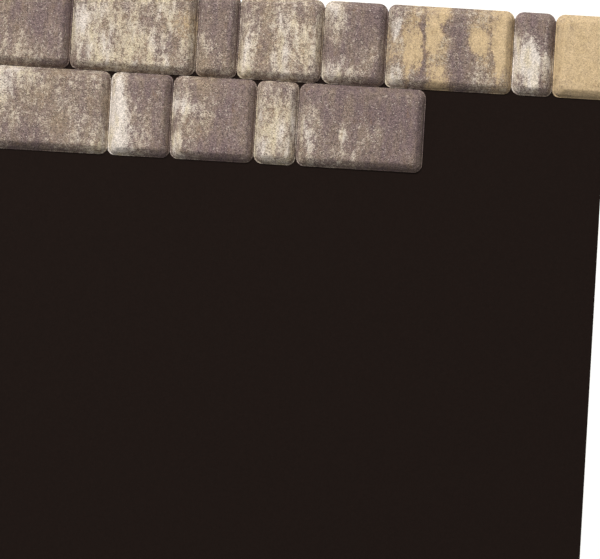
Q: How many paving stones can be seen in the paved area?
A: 13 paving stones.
